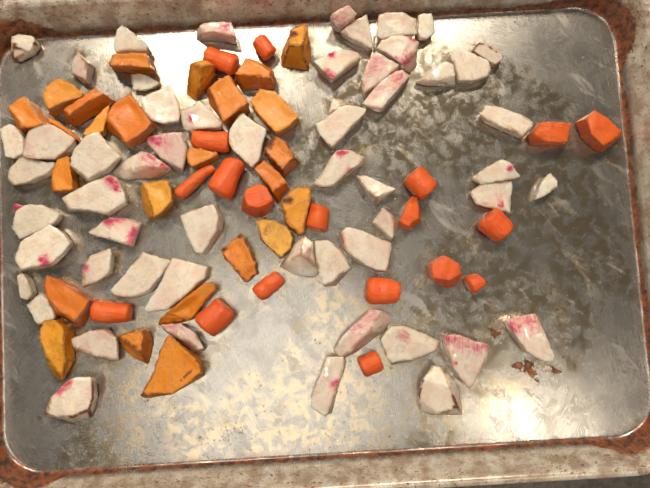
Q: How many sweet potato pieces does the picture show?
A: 25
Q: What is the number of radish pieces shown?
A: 58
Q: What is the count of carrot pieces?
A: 19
